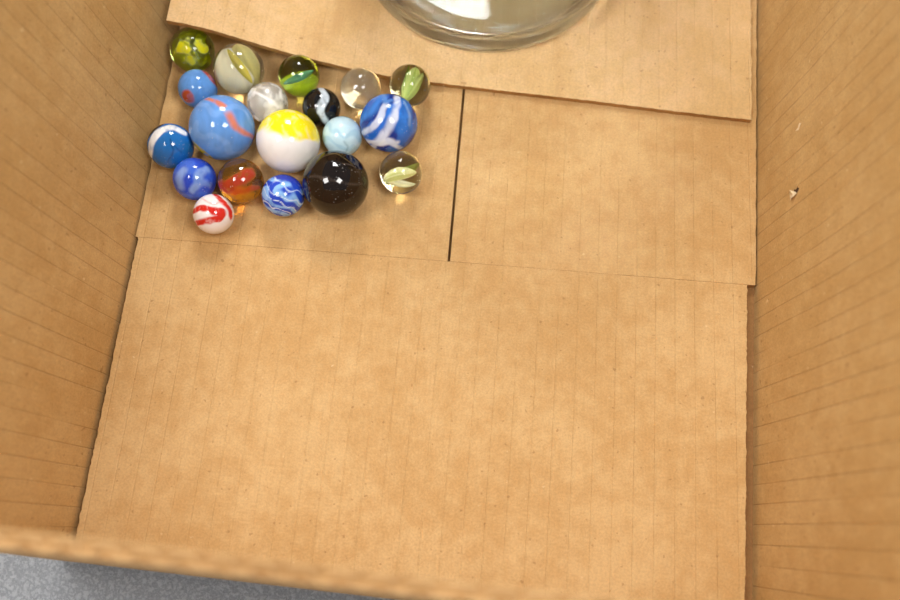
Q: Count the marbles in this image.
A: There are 19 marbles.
